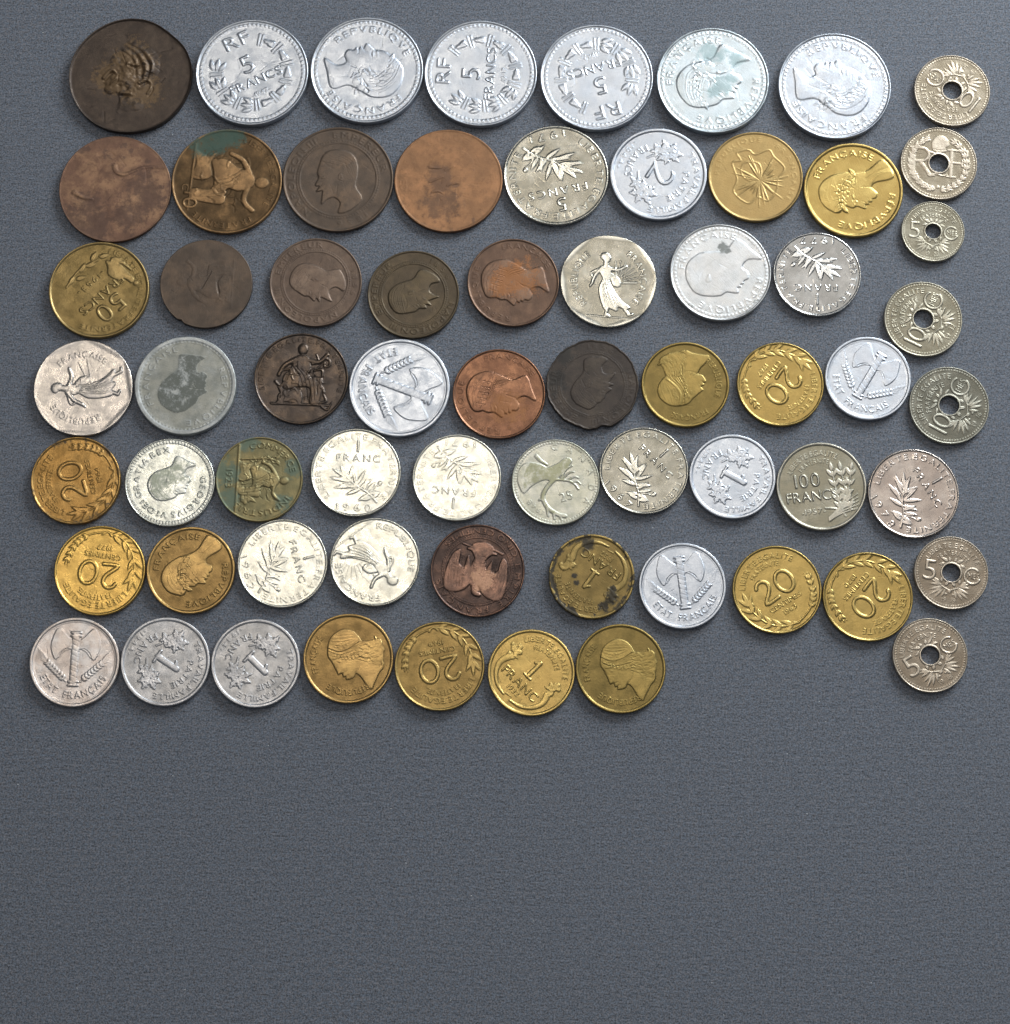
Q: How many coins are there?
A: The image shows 65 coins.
